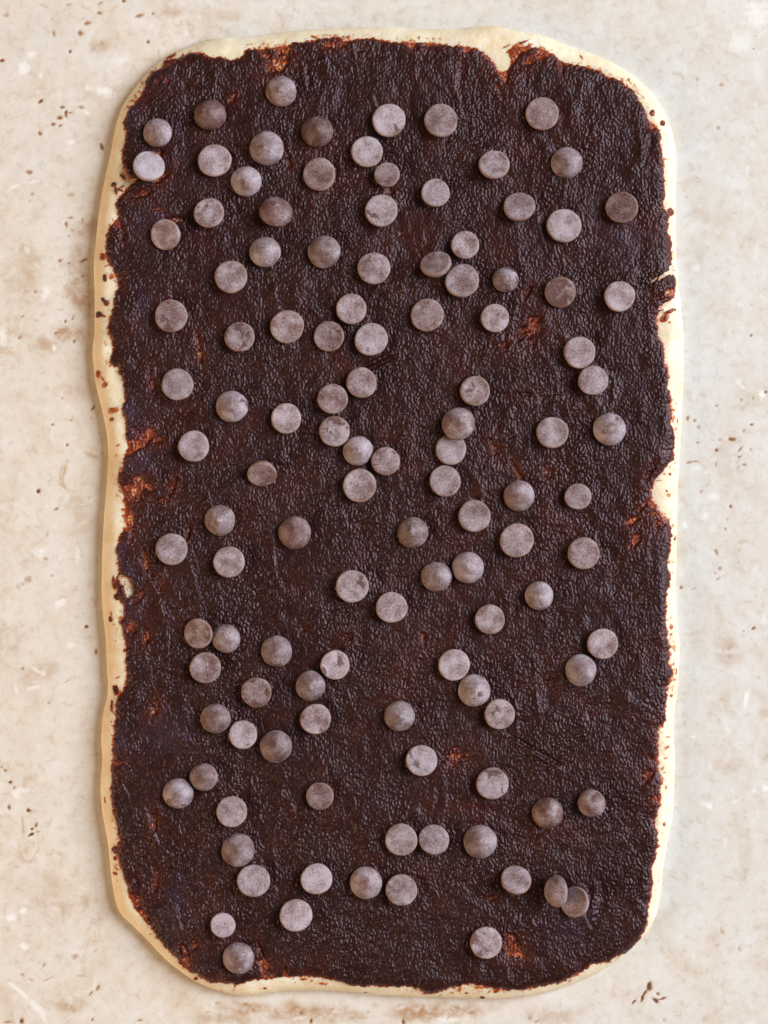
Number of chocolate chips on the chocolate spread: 117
